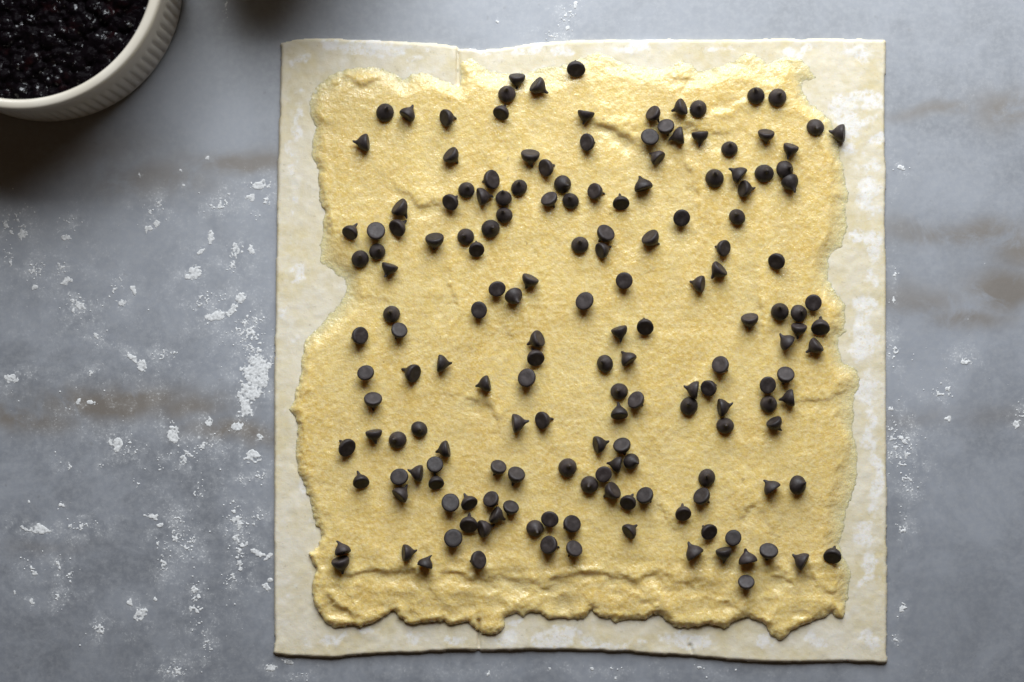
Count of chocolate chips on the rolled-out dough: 170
